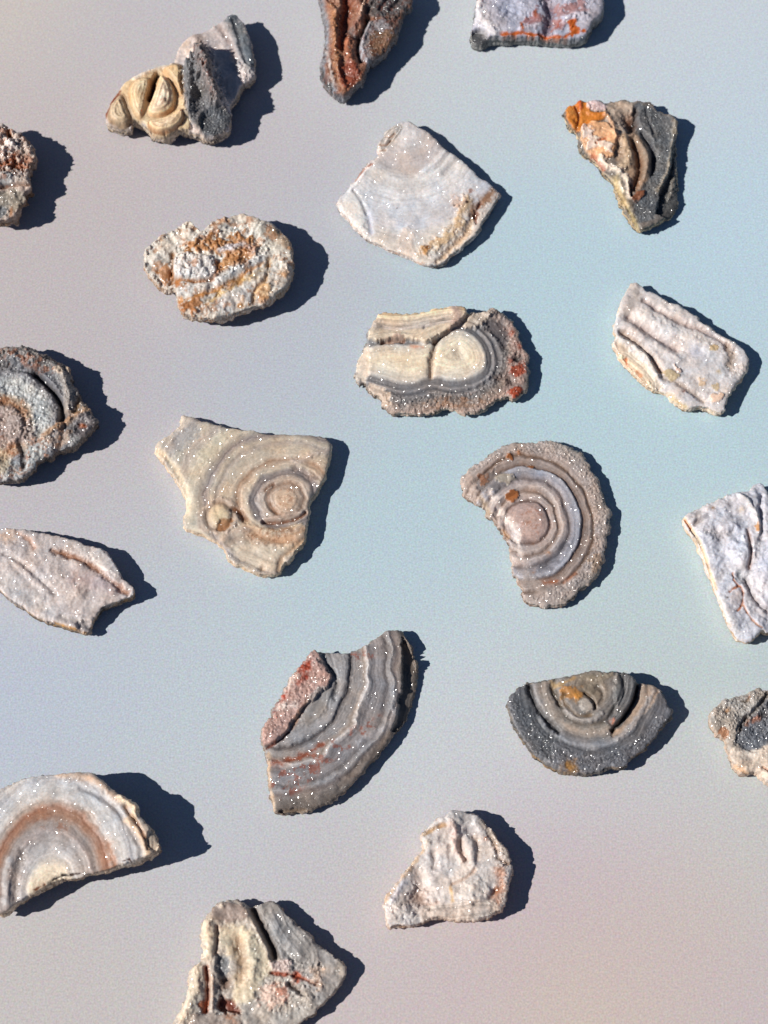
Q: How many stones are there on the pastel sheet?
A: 20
